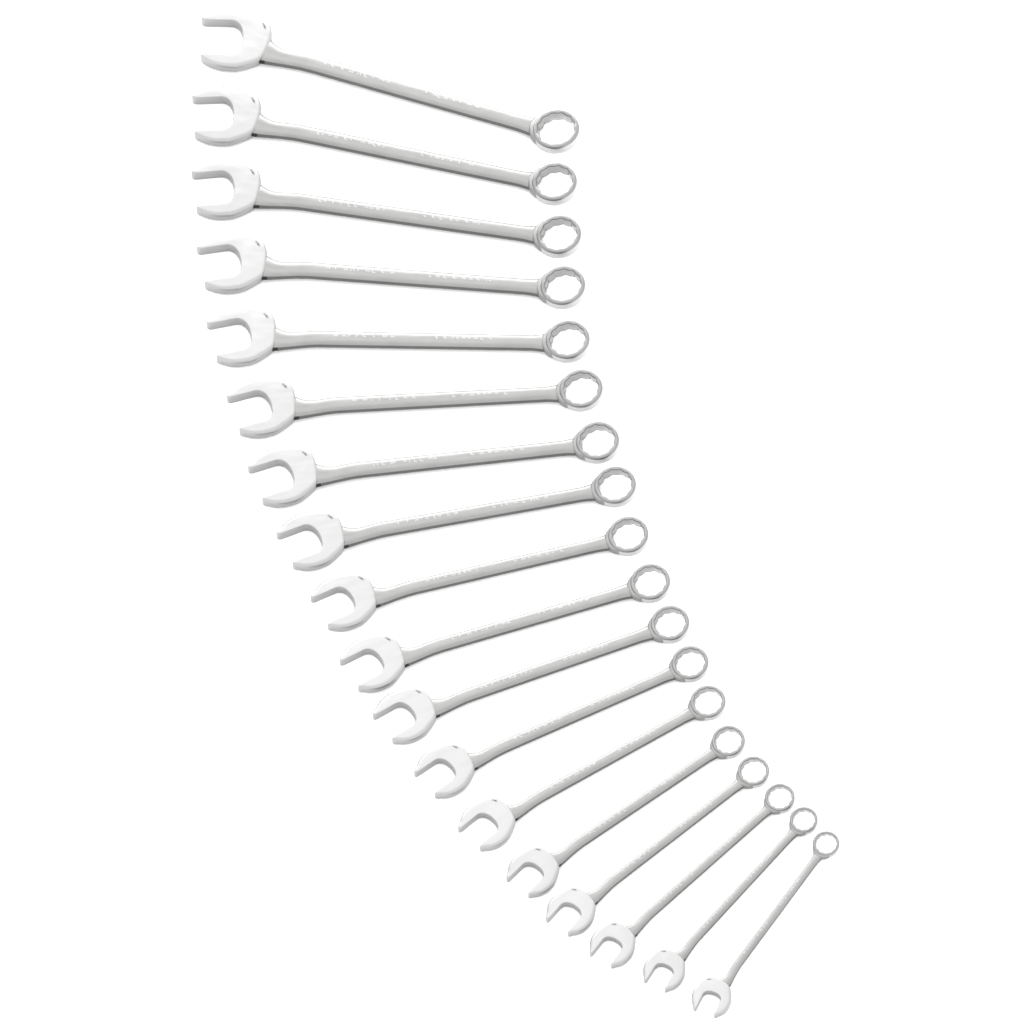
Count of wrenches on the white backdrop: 18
